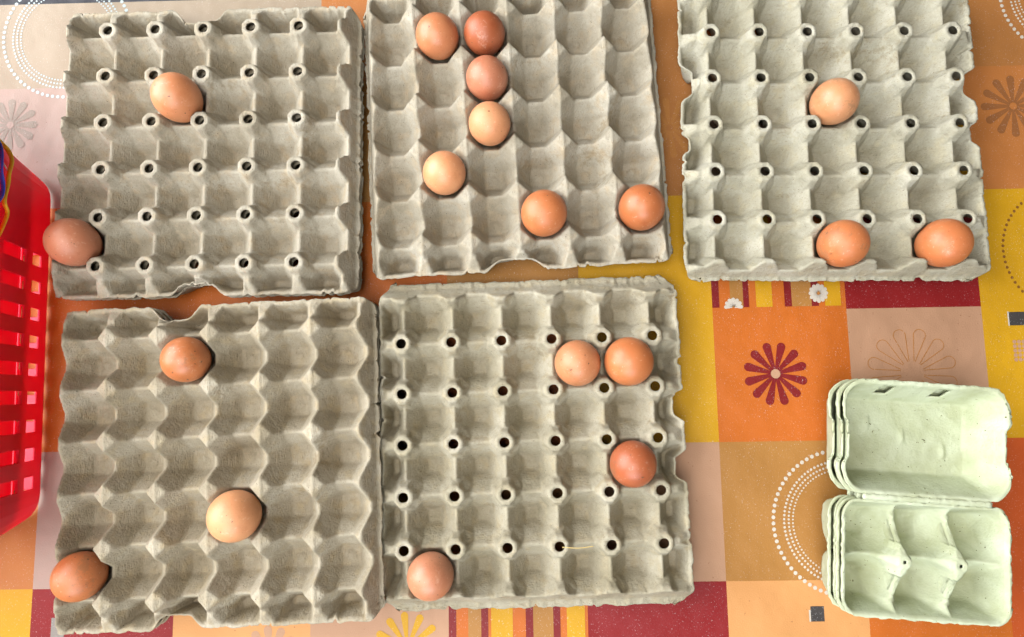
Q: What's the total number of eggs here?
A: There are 19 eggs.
